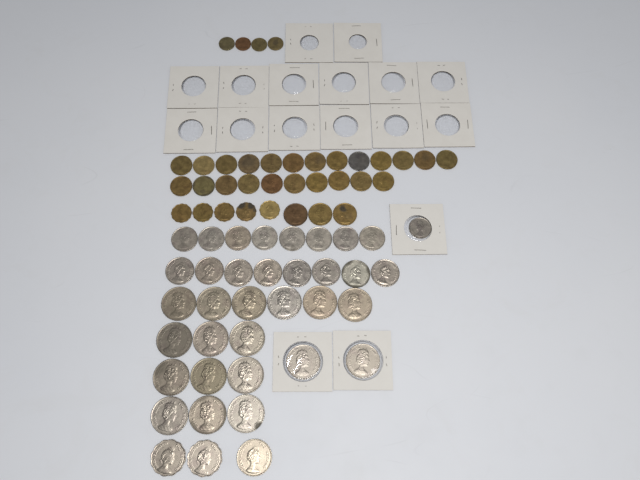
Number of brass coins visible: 34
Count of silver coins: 38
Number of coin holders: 17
